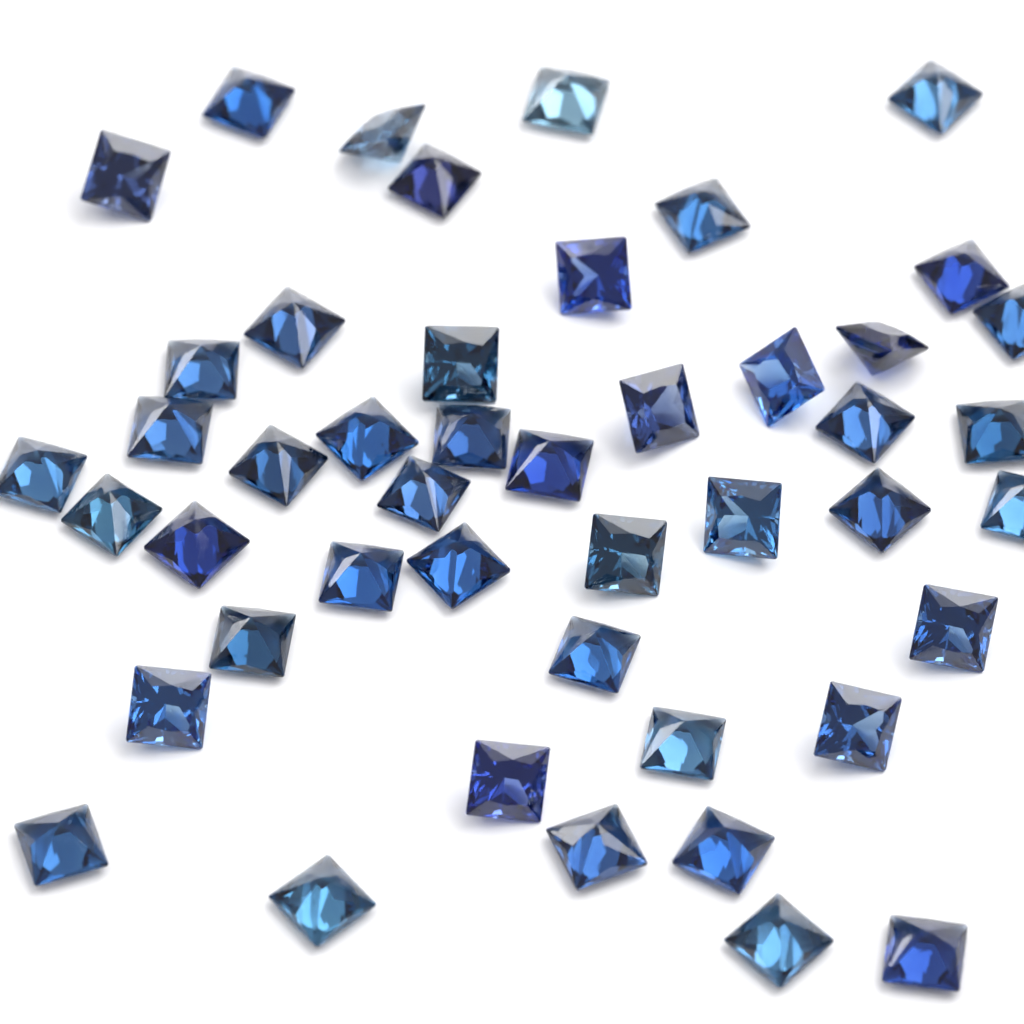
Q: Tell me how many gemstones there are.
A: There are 46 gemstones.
